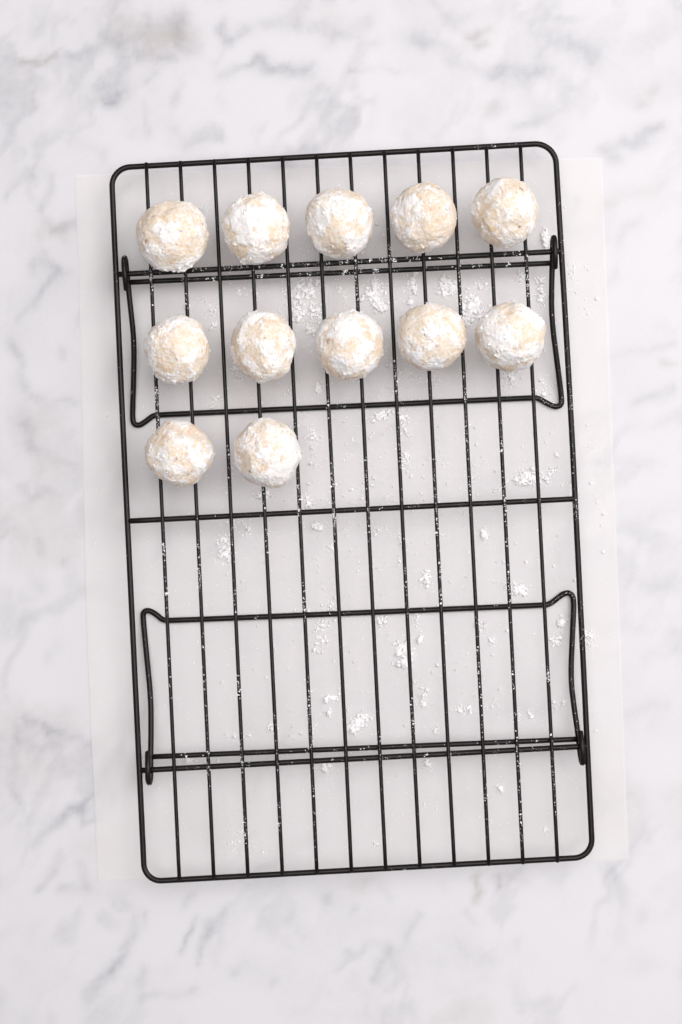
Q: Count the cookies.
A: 12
